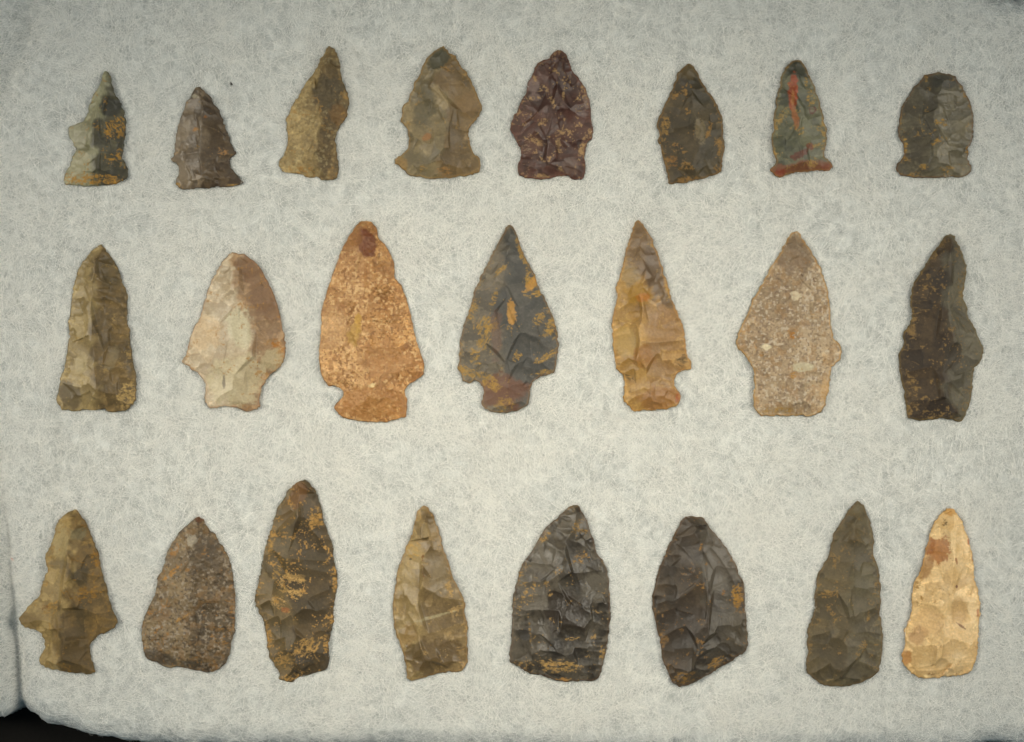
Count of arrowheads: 23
